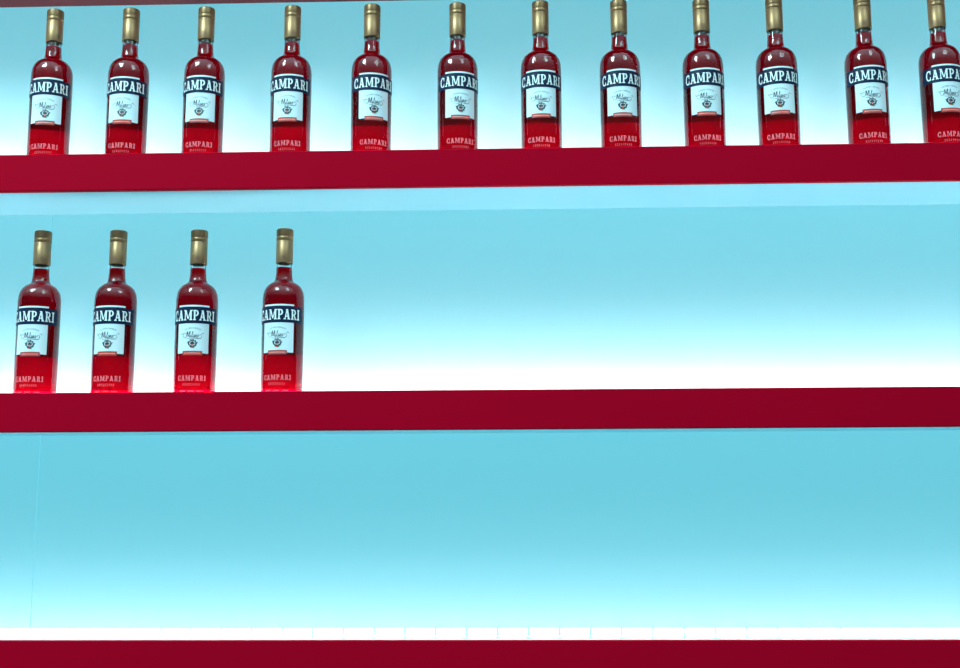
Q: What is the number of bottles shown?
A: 16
